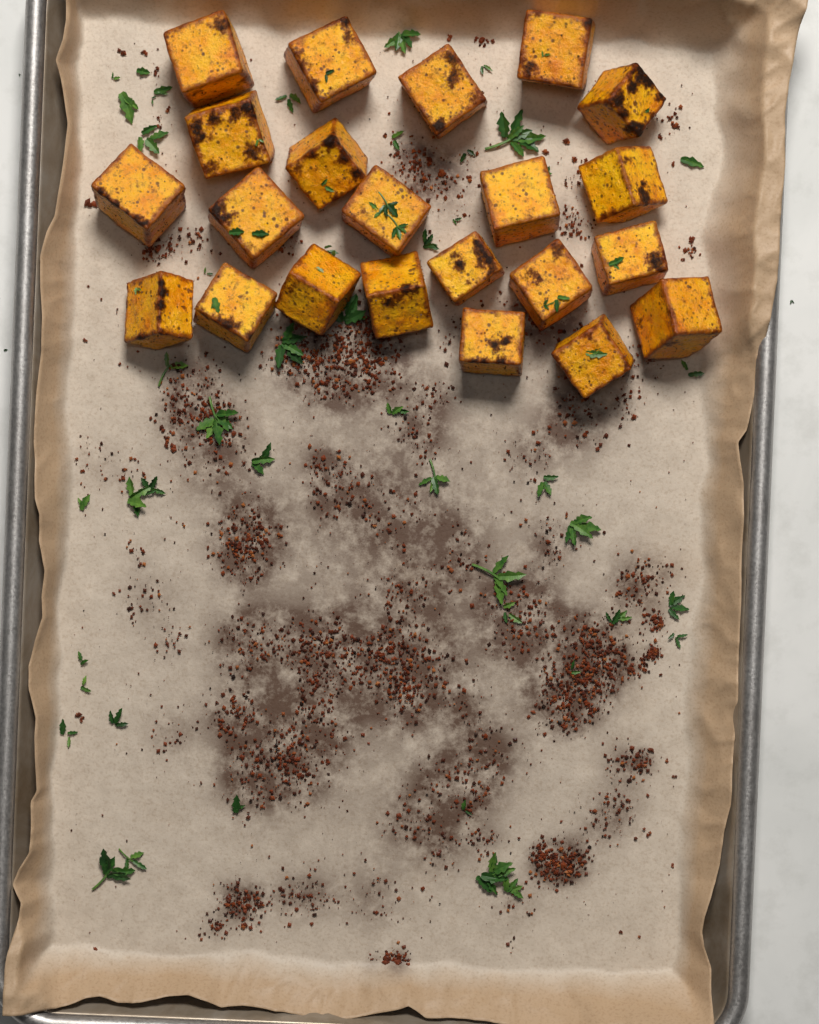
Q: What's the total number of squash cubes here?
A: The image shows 22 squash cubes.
